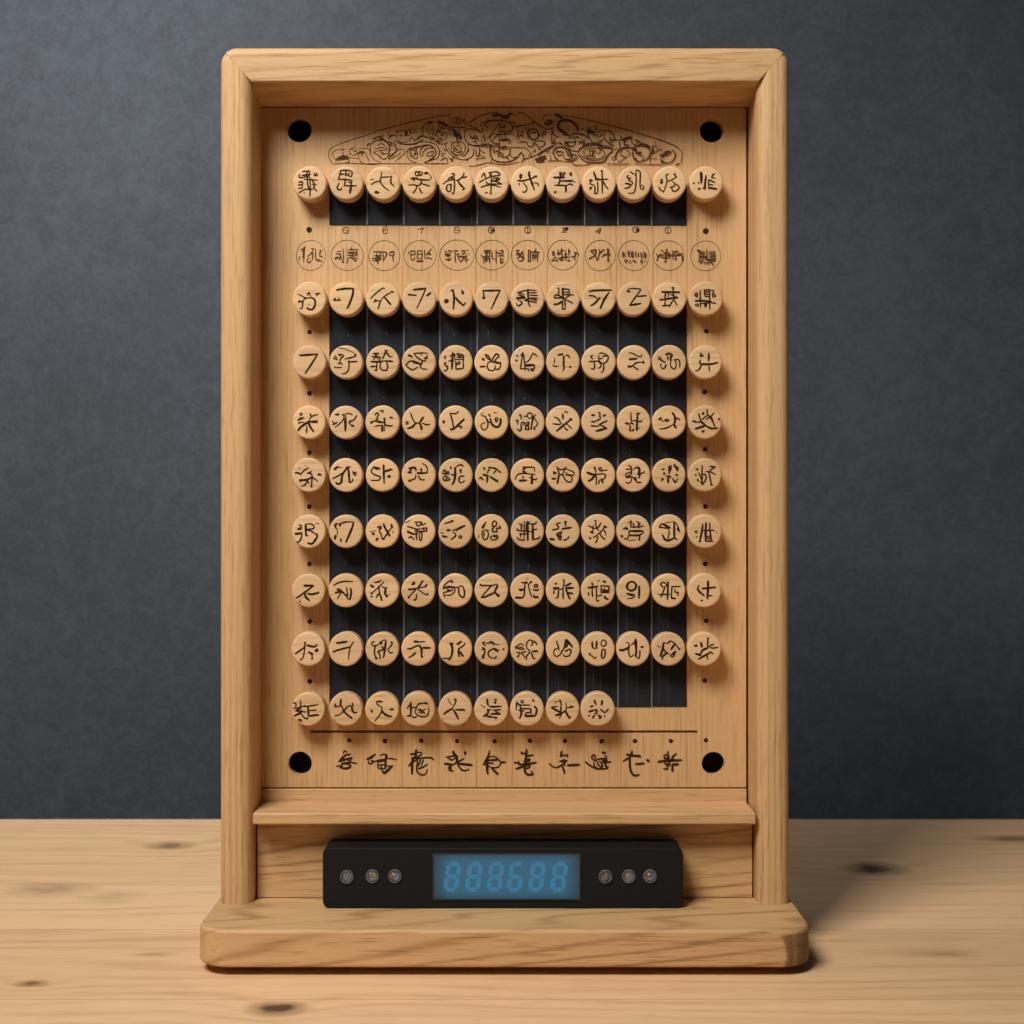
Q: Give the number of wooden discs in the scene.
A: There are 105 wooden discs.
